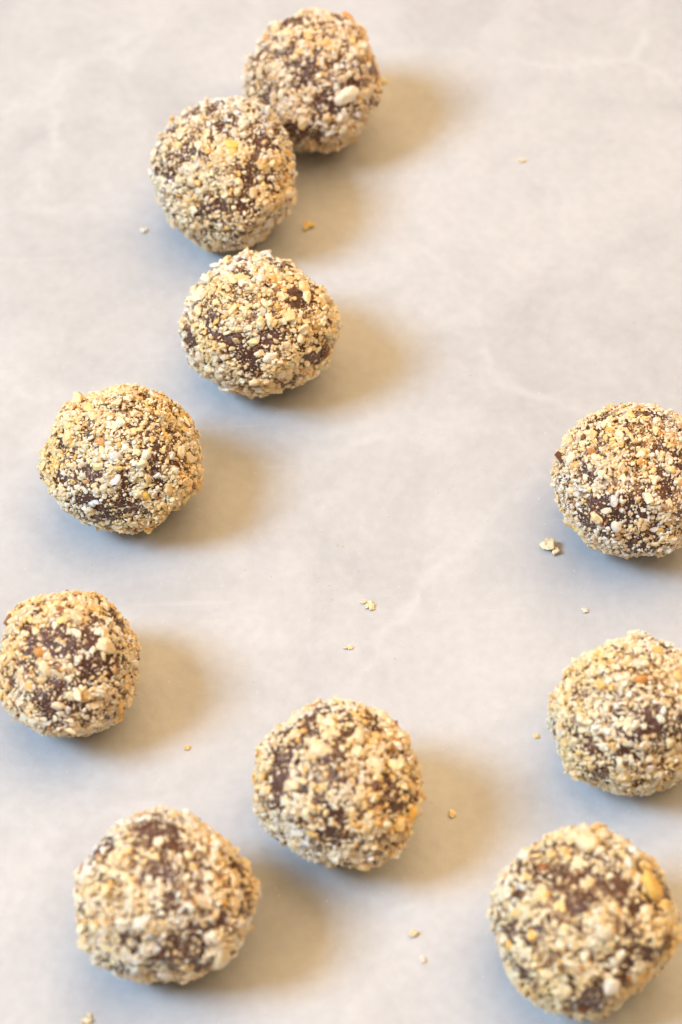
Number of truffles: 10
